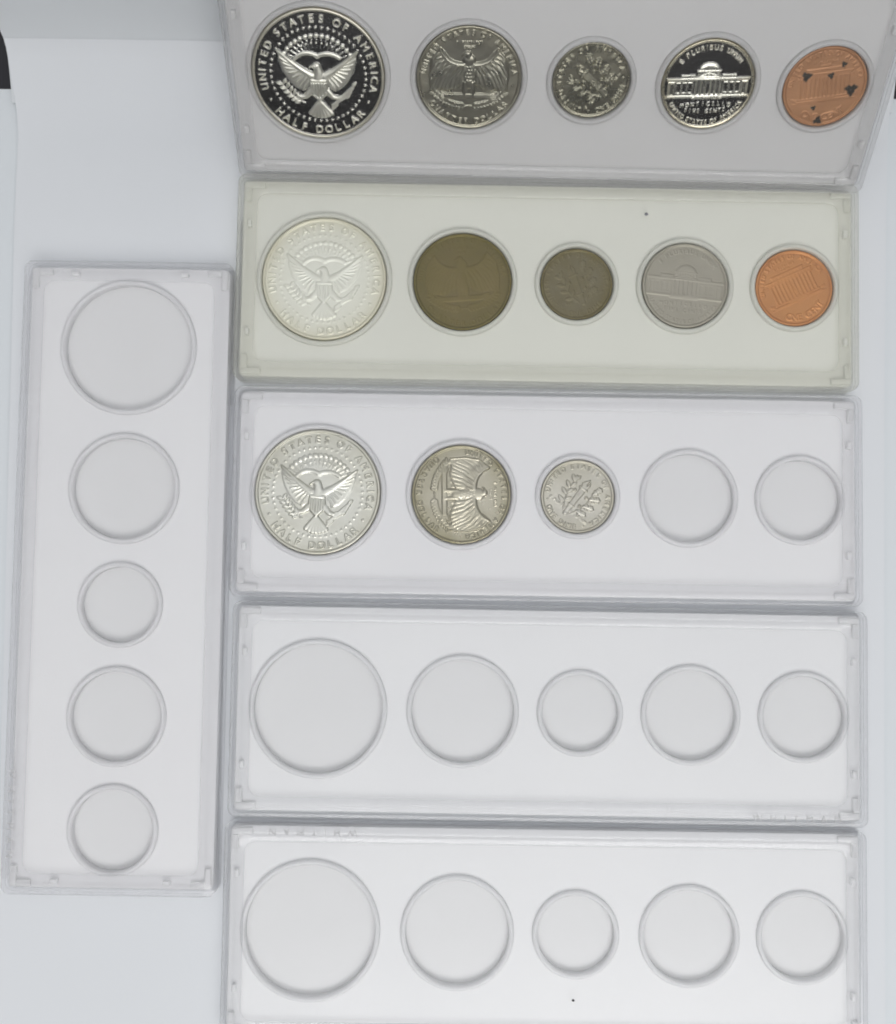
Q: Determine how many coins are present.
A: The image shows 13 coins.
